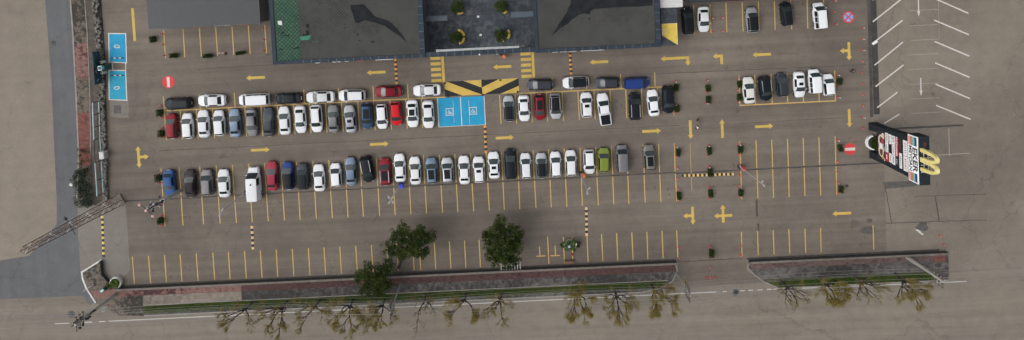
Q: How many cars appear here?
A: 78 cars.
